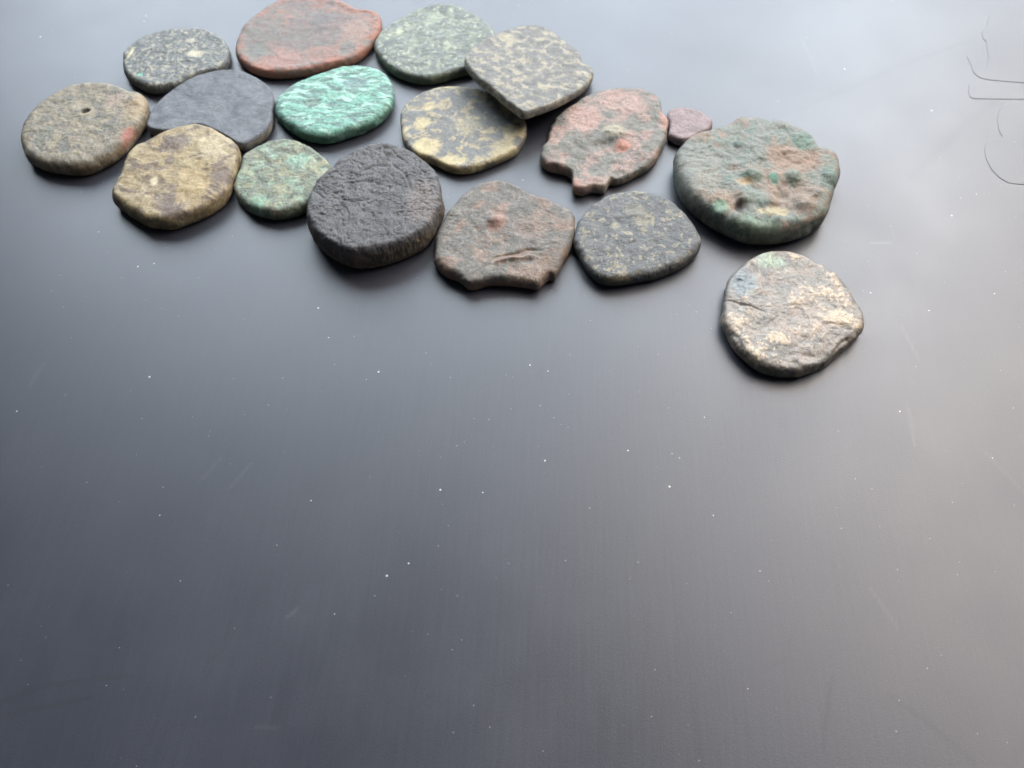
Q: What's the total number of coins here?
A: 17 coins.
